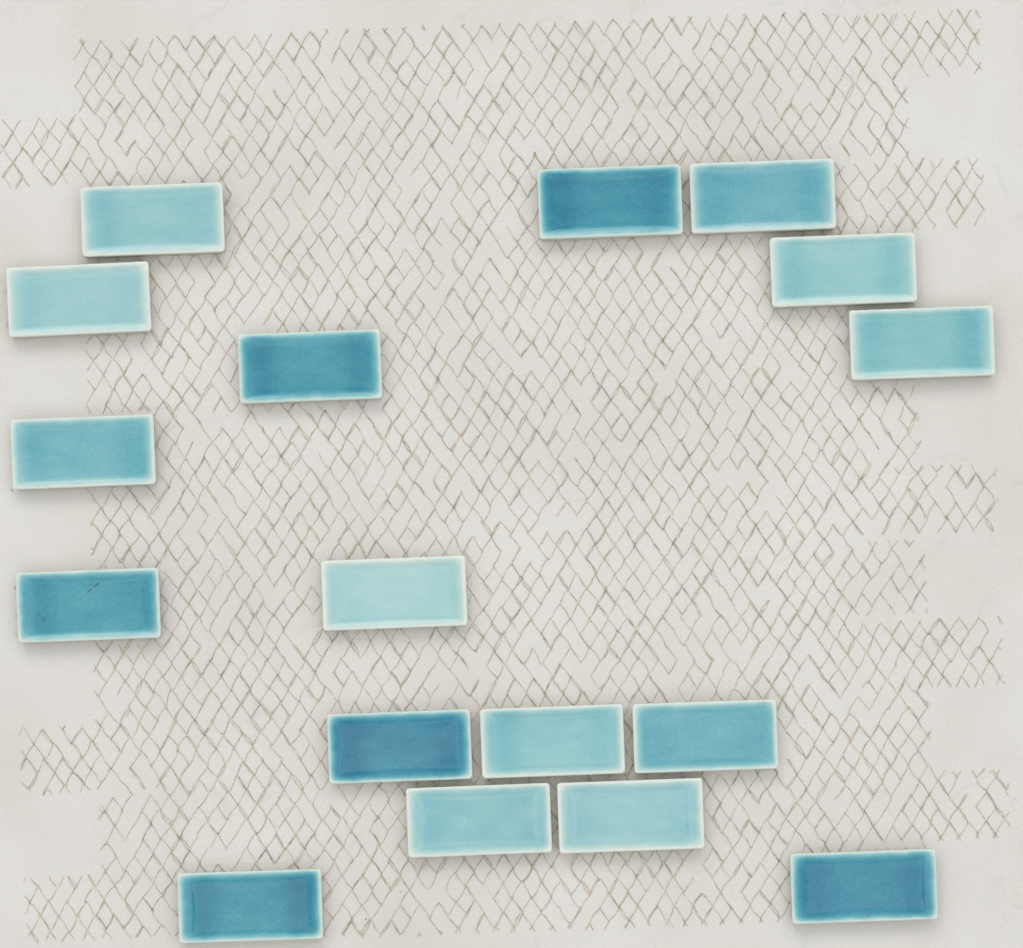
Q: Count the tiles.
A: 17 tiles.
